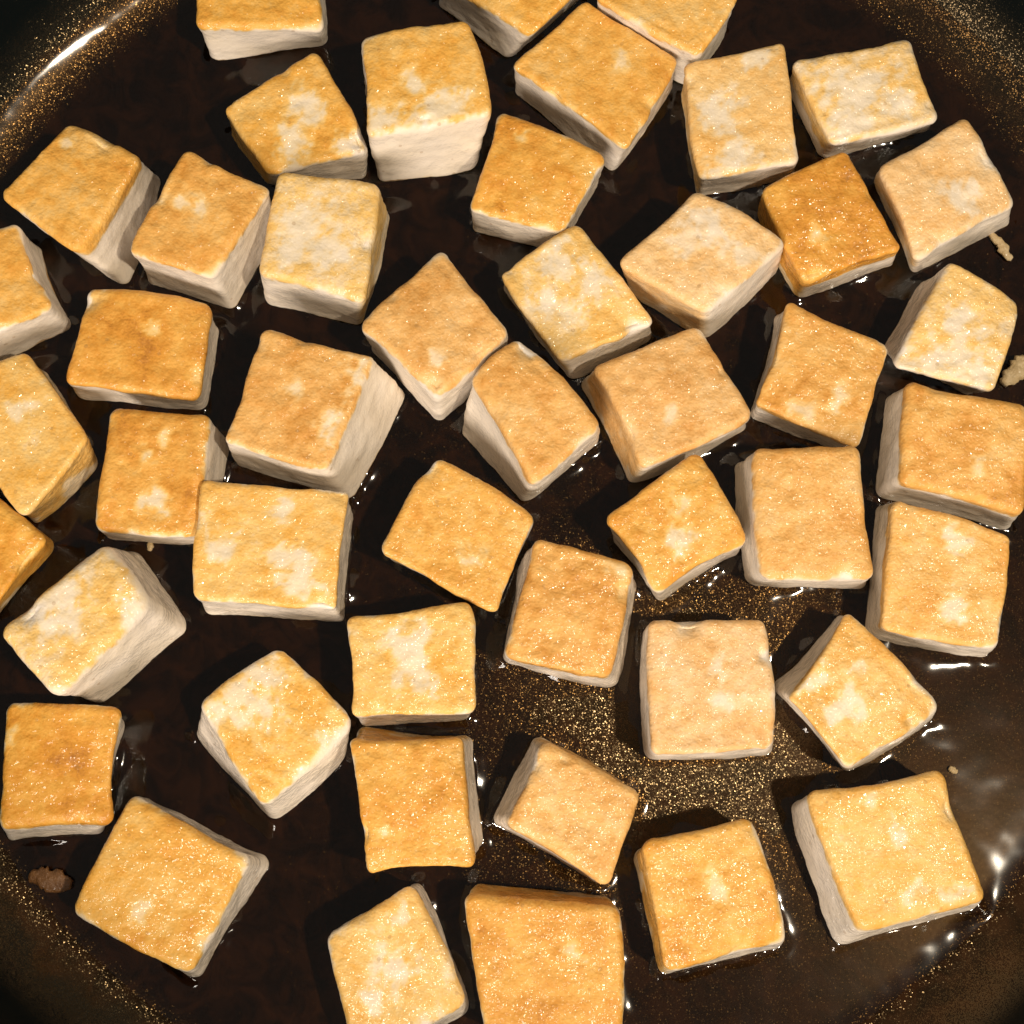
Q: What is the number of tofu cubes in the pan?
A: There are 47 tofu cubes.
